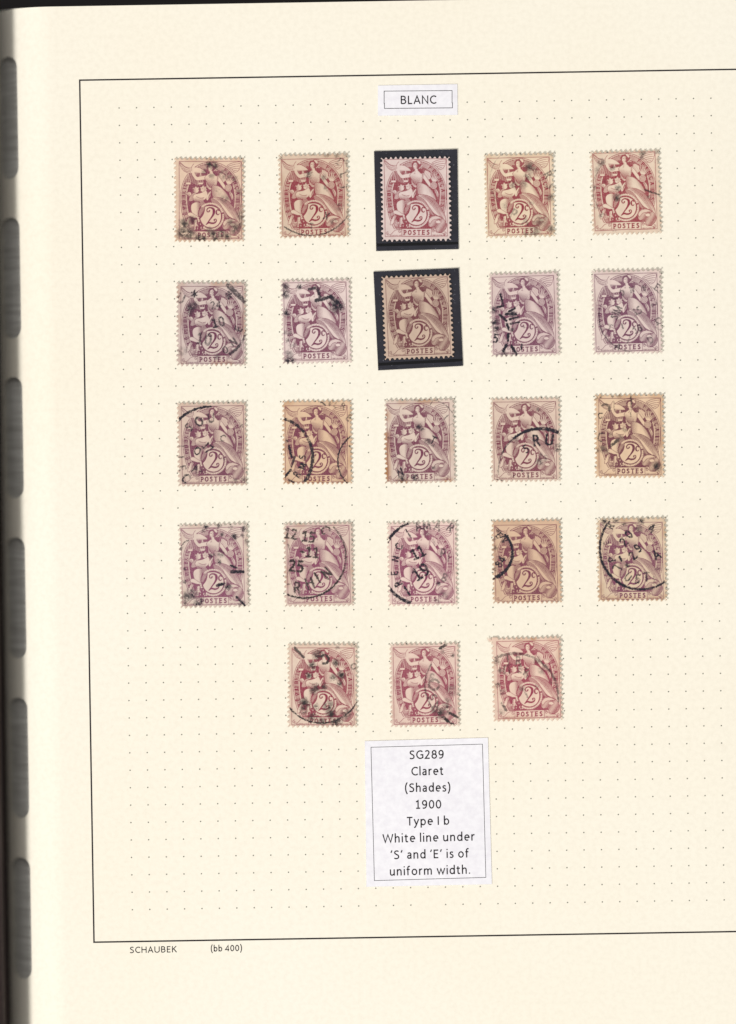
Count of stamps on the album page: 23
